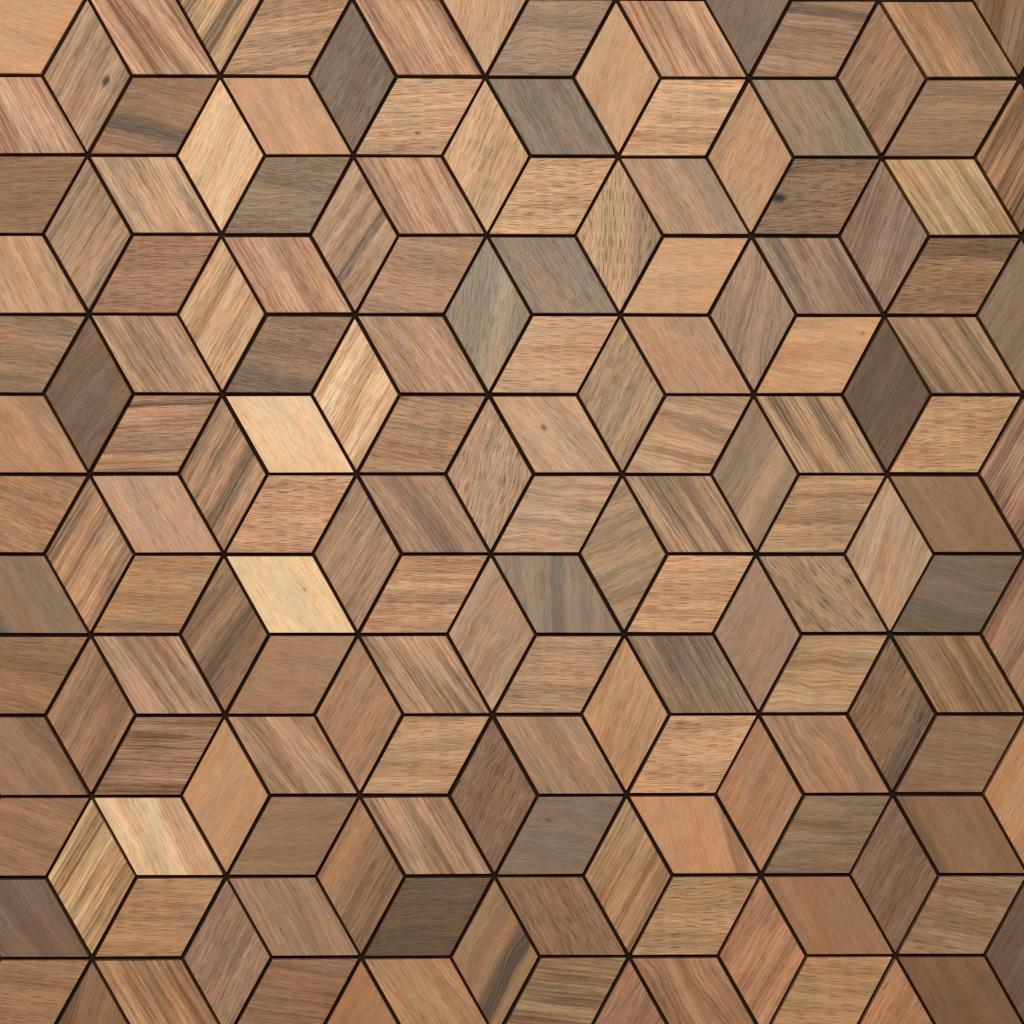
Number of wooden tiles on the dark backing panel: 160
